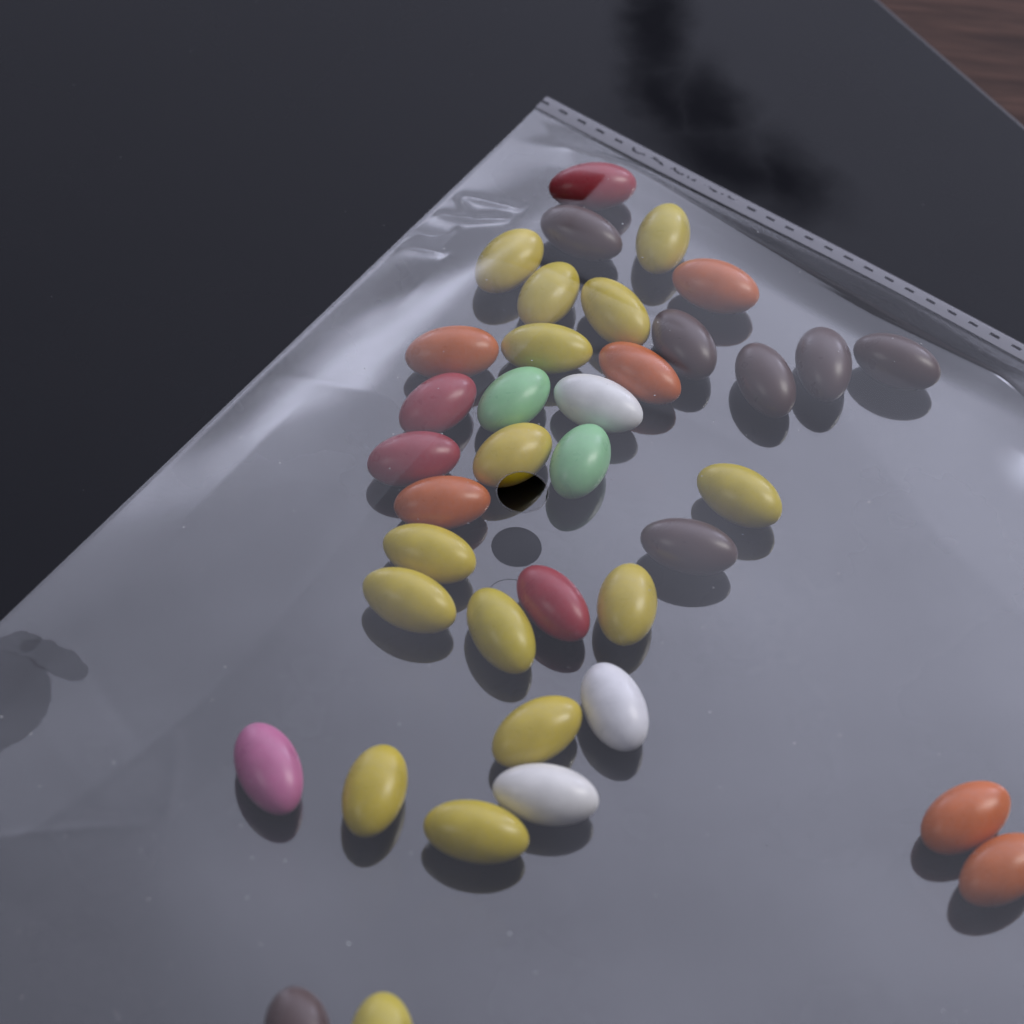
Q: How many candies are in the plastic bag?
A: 38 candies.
